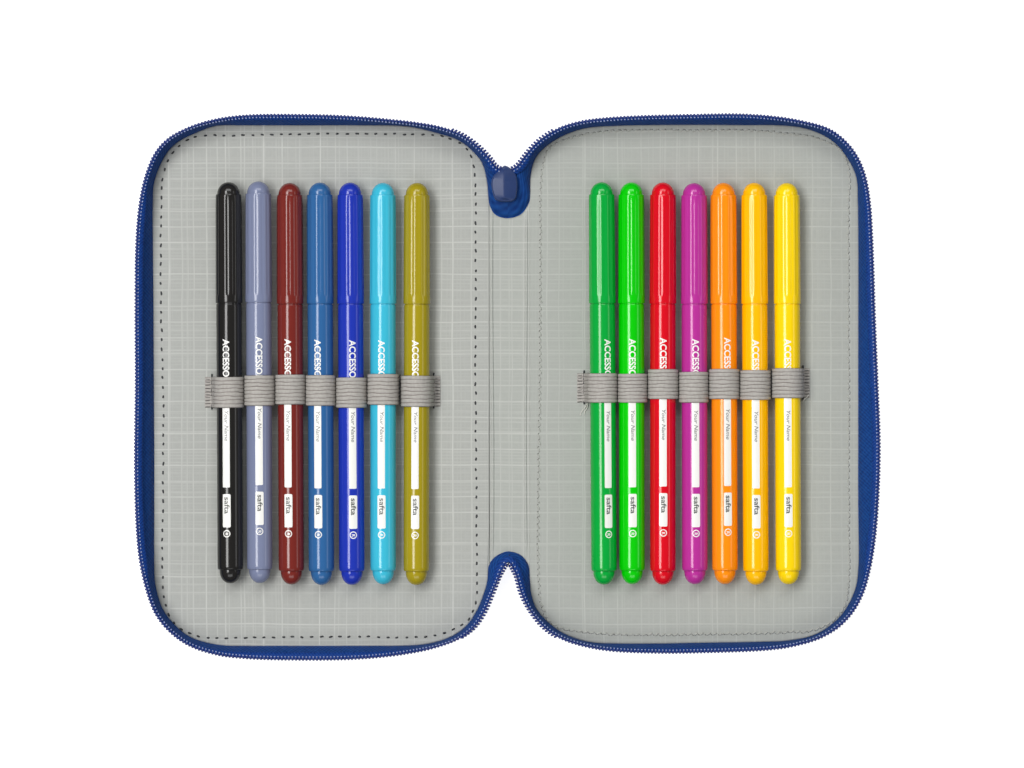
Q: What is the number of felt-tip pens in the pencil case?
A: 14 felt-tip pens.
